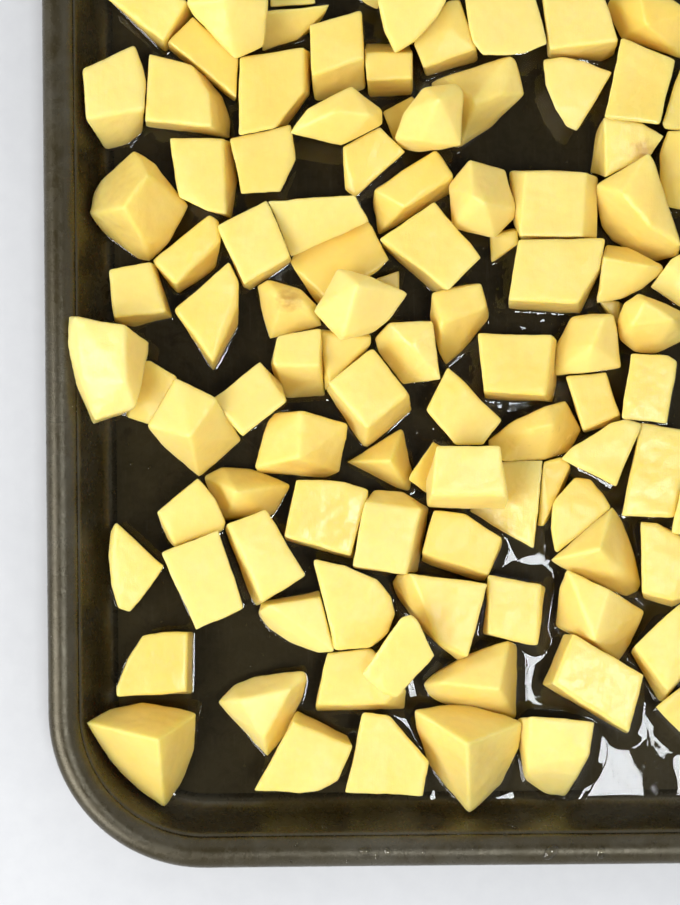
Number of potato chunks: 102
